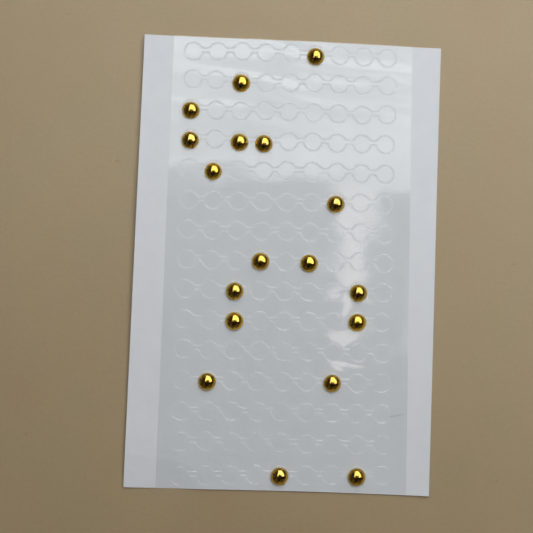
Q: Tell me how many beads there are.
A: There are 18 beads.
